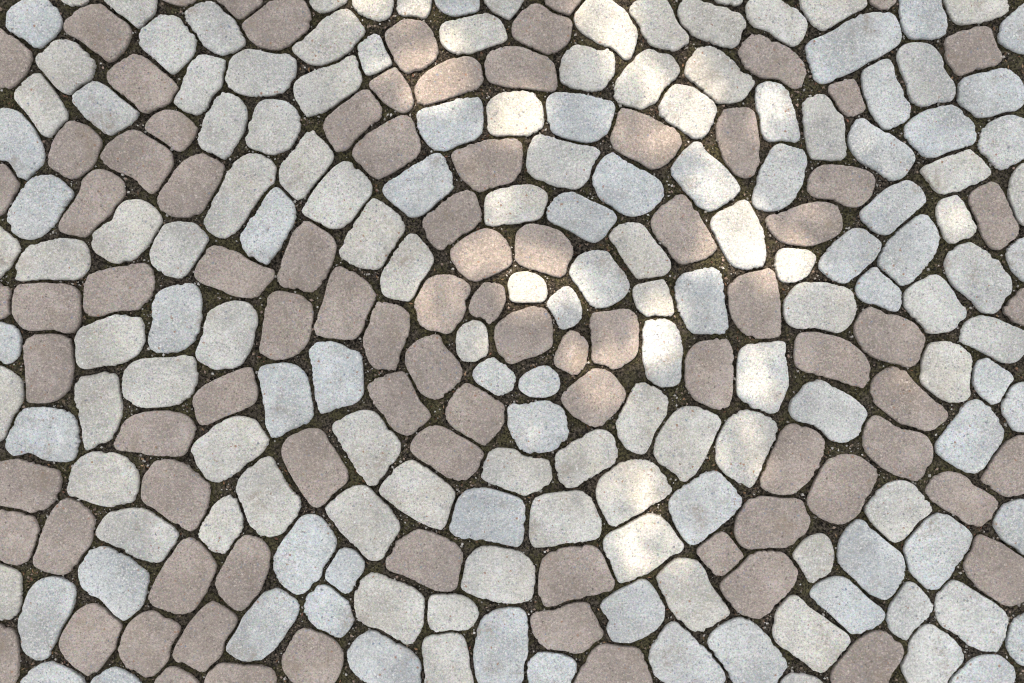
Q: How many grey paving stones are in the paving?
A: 157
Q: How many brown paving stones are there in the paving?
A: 89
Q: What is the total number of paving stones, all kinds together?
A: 246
